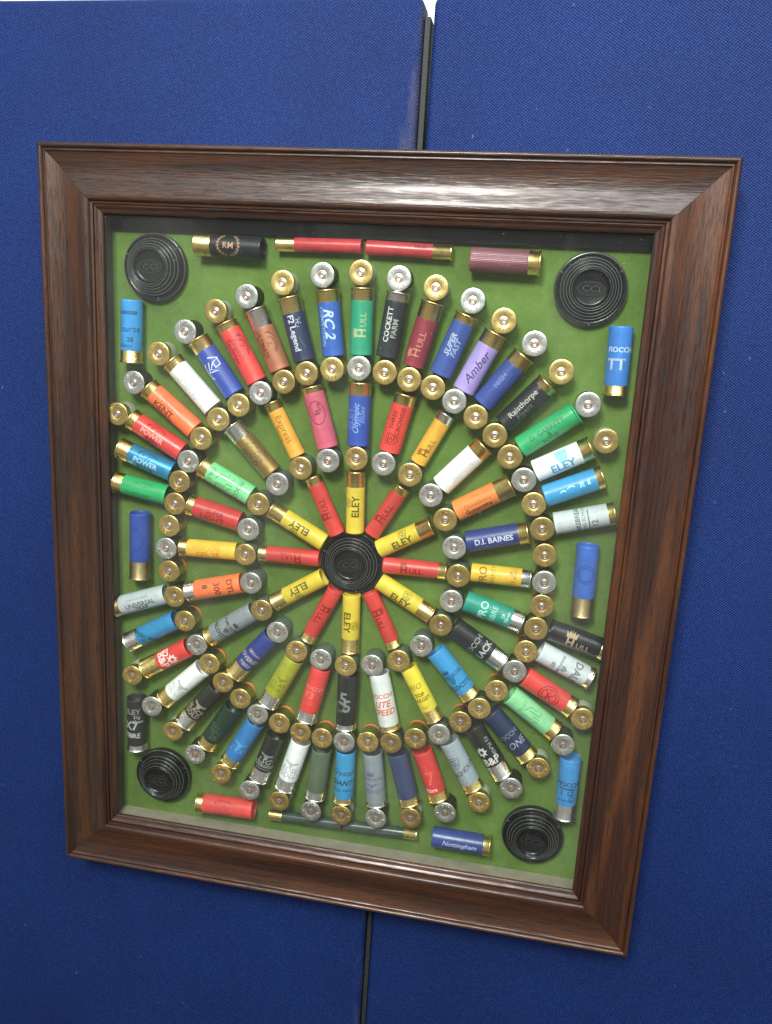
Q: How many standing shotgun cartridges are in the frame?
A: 106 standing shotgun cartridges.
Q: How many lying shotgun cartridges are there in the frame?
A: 92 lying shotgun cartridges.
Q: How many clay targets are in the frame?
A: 5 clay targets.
